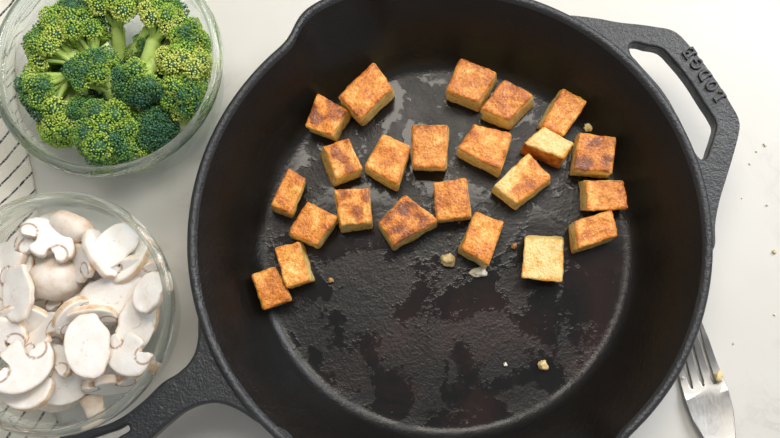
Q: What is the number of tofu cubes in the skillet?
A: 23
